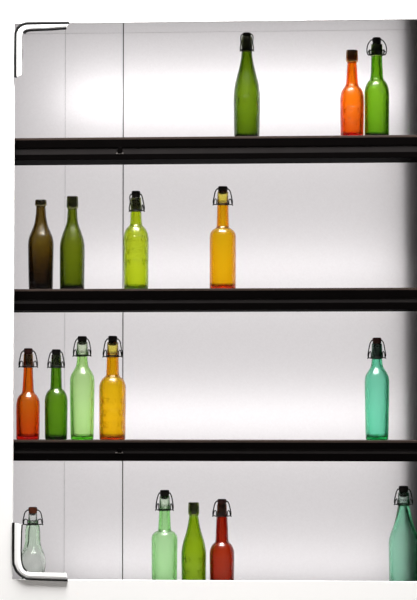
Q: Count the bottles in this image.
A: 17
